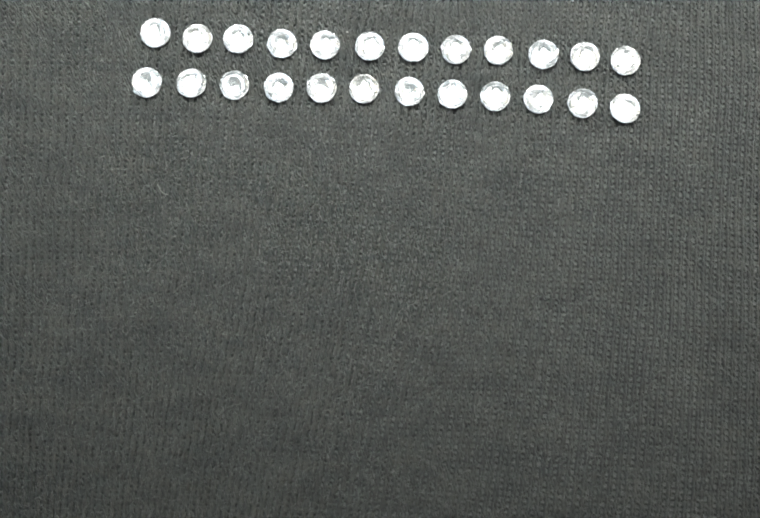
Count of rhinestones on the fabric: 24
